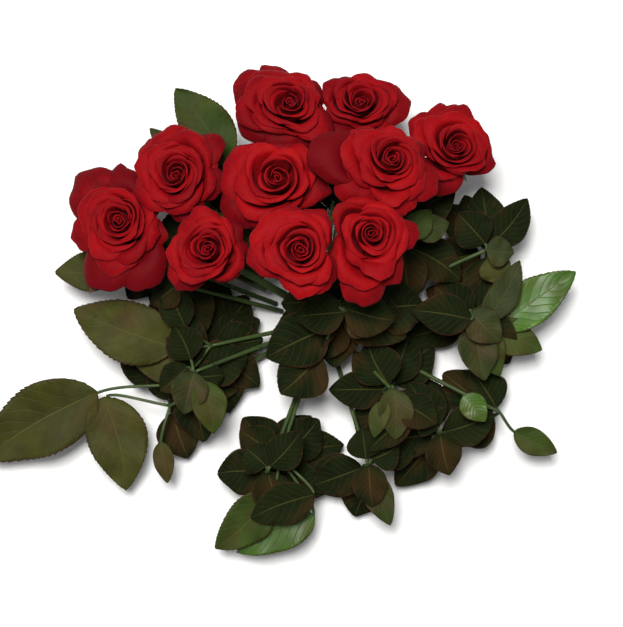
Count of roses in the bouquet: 10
